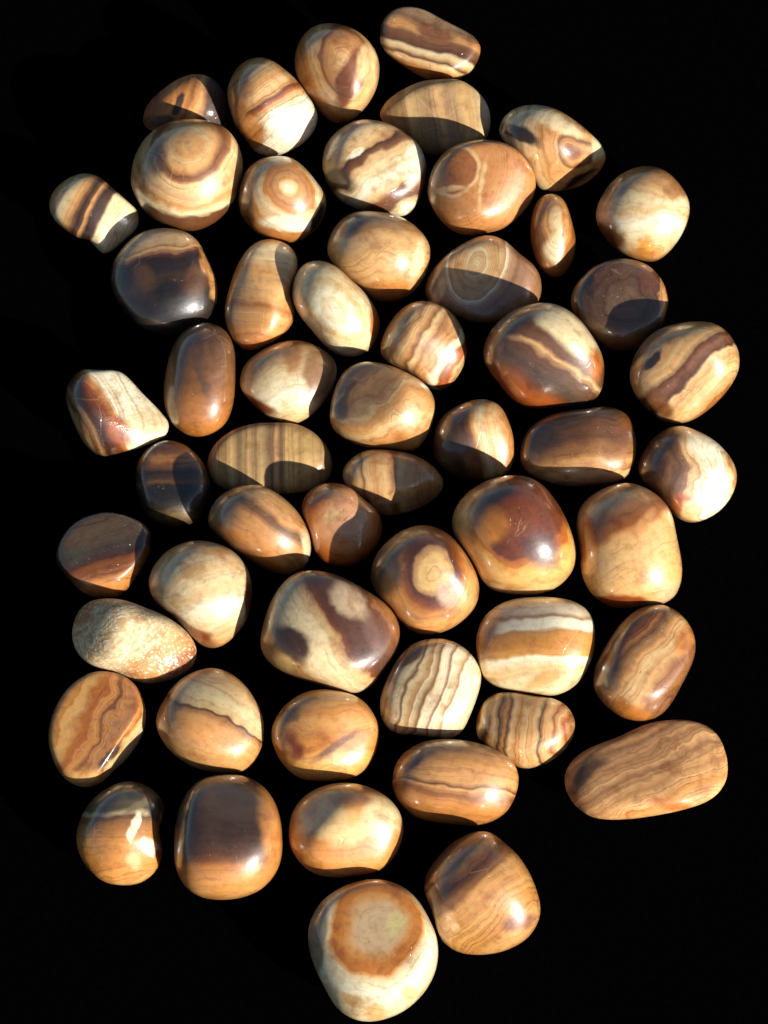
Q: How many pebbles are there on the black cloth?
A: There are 55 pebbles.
